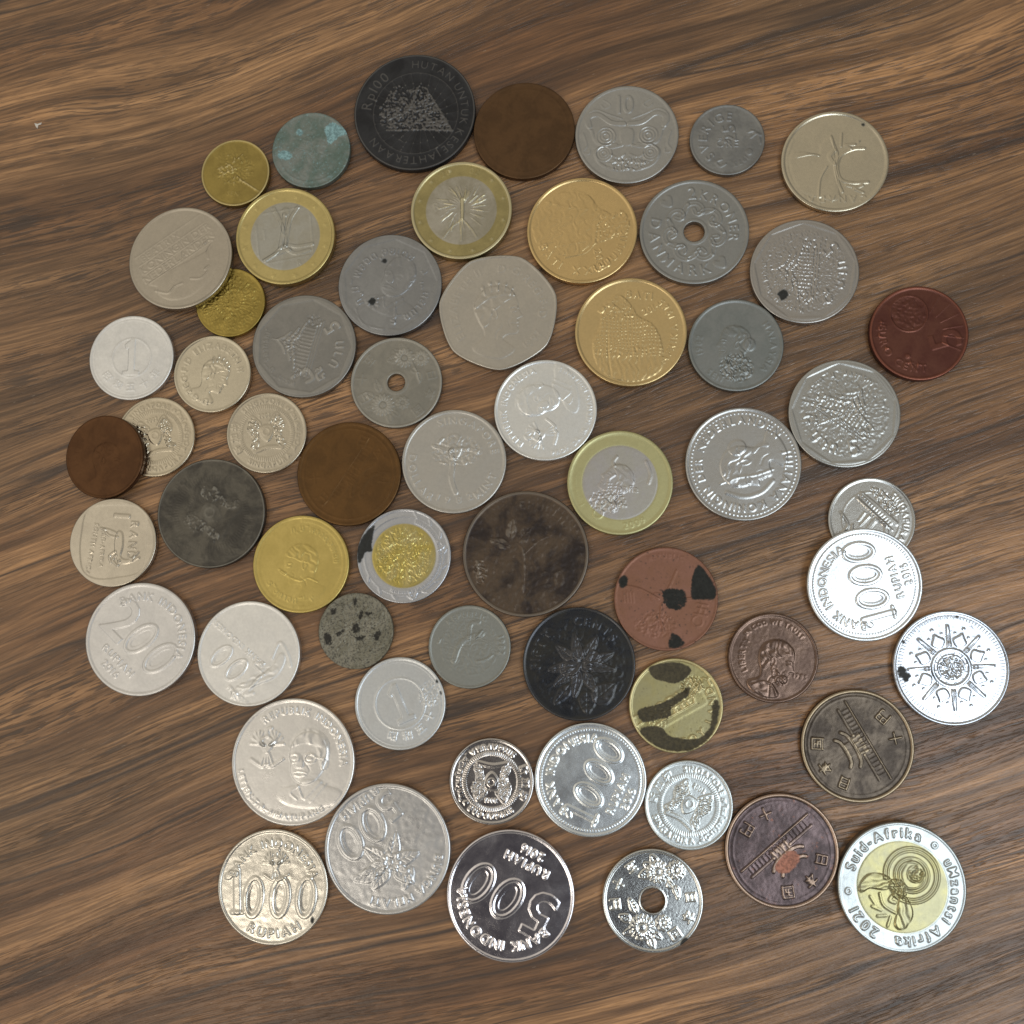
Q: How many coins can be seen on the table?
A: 60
